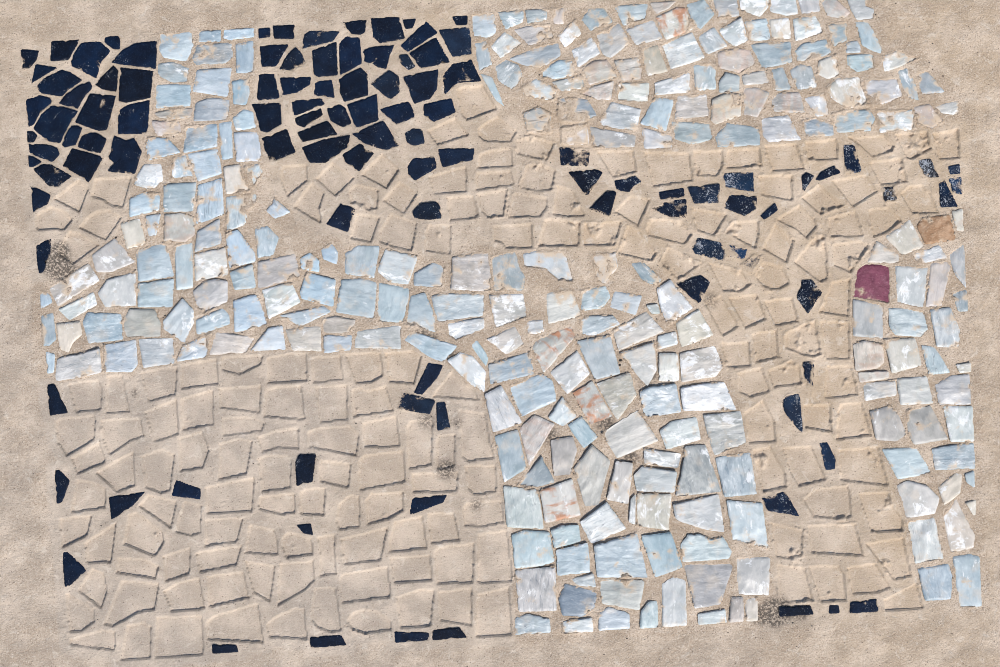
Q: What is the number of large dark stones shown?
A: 22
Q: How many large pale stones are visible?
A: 129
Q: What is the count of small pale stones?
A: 132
